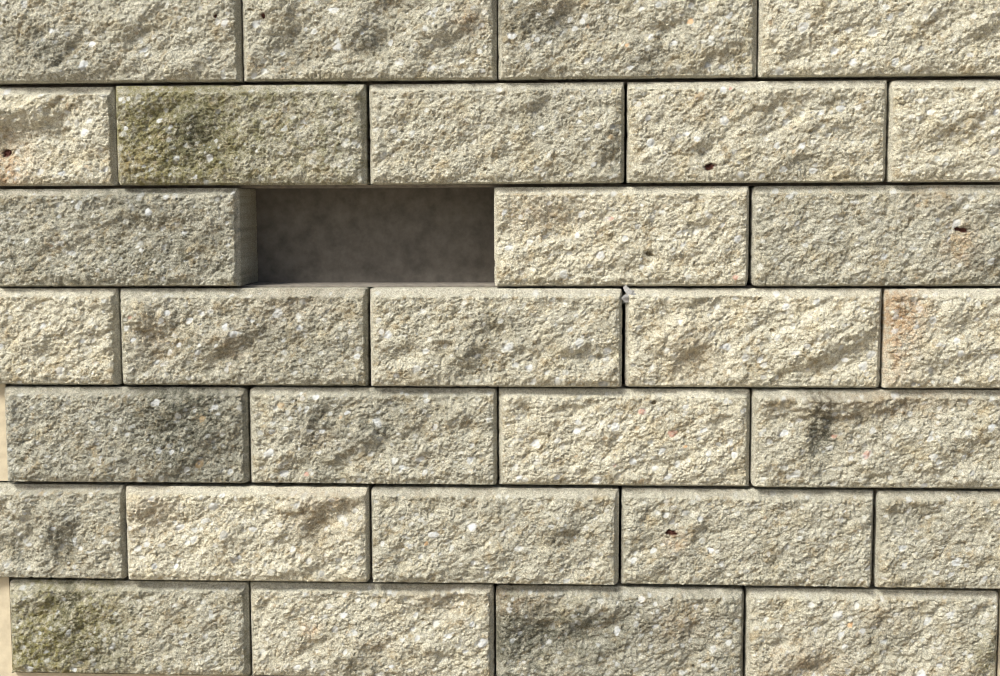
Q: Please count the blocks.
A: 30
